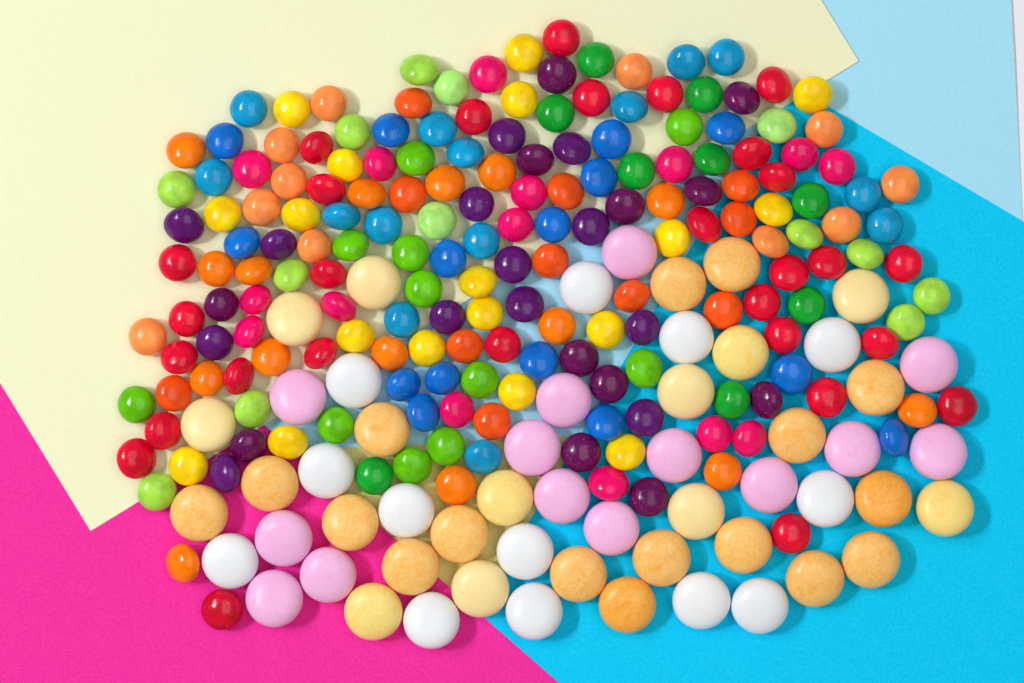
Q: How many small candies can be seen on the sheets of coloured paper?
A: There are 186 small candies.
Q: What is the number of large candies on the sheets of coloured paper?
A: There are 55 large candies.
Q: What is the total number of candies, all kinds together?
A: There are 241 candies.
